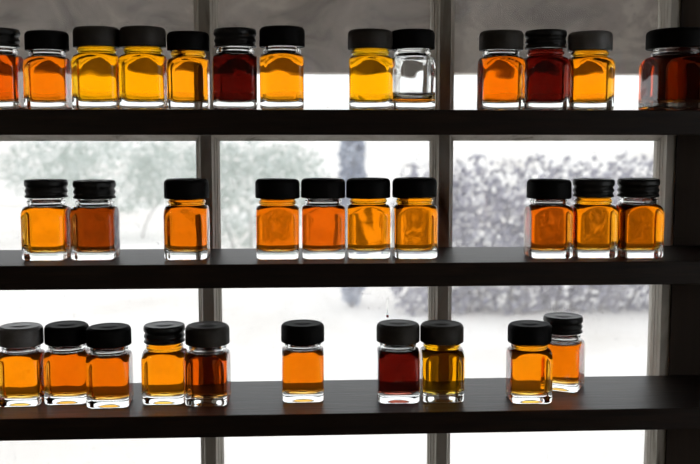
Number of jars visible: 33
